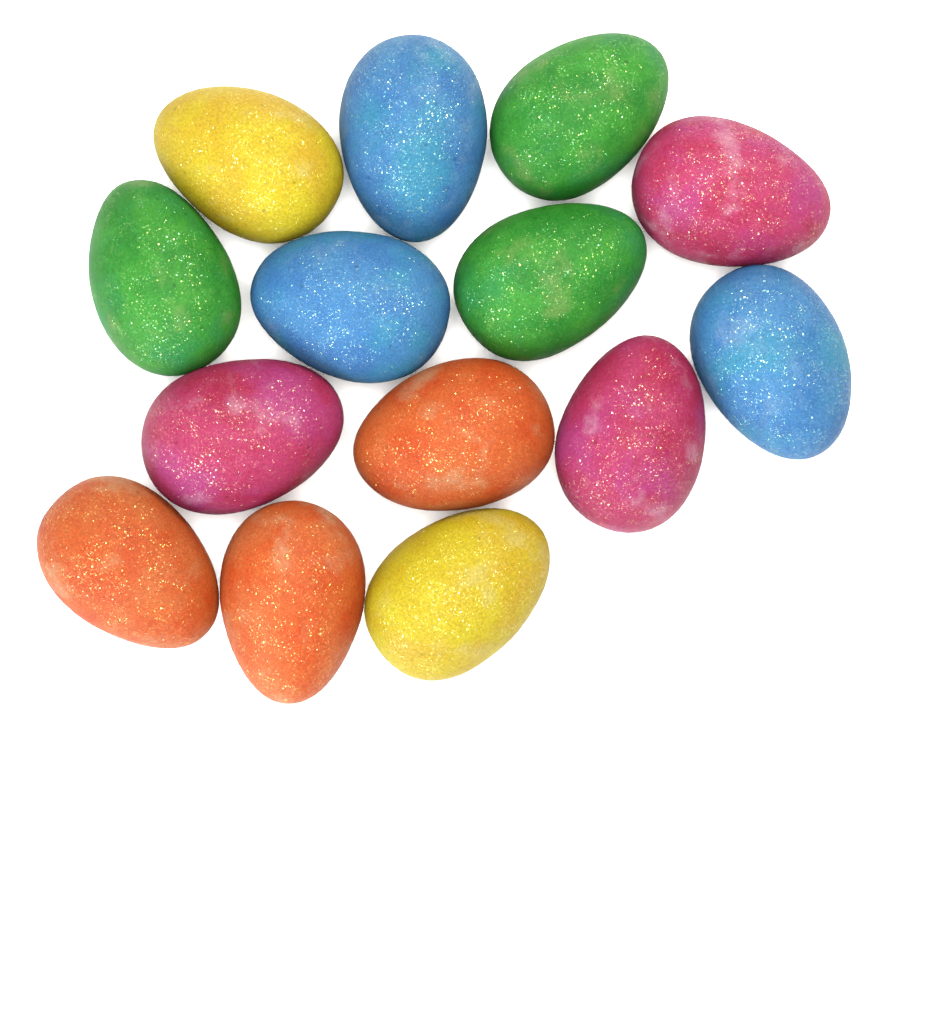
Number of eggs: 14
